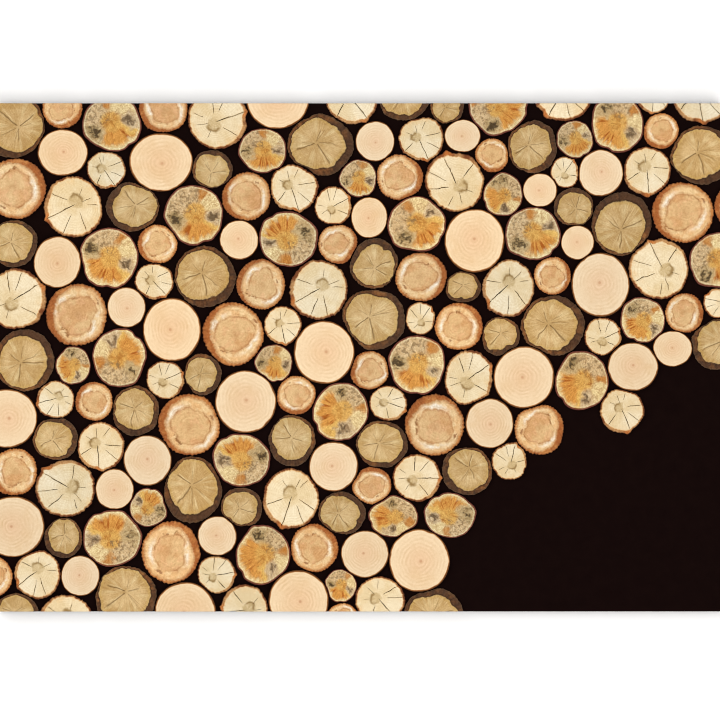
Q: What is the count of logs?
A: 158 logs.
